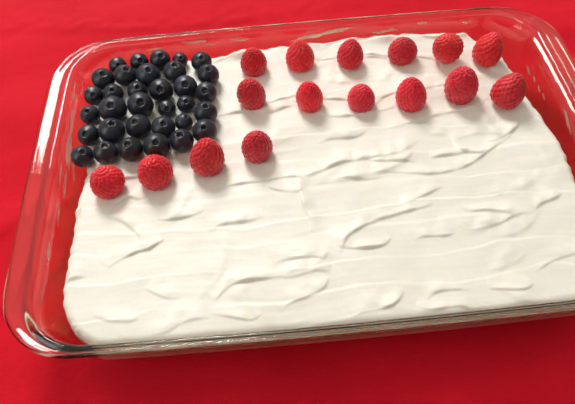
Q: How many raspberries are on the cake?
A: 16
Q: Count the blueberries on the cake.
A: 33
